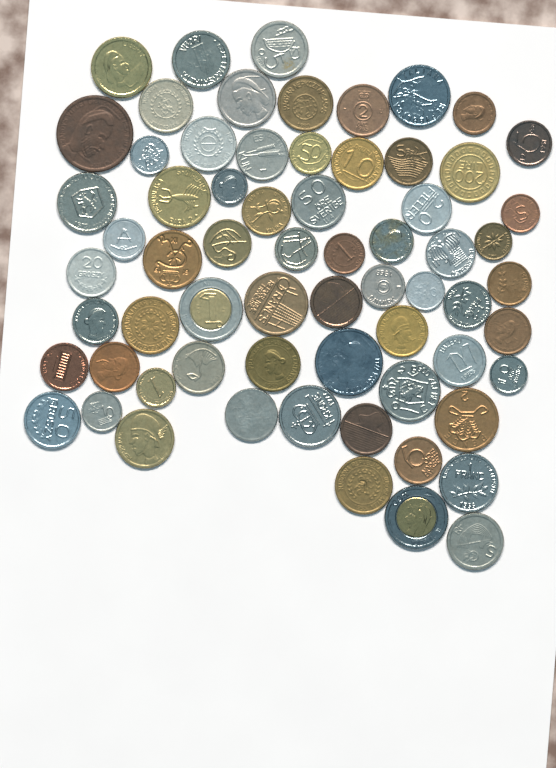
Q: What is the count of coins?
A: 66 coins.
